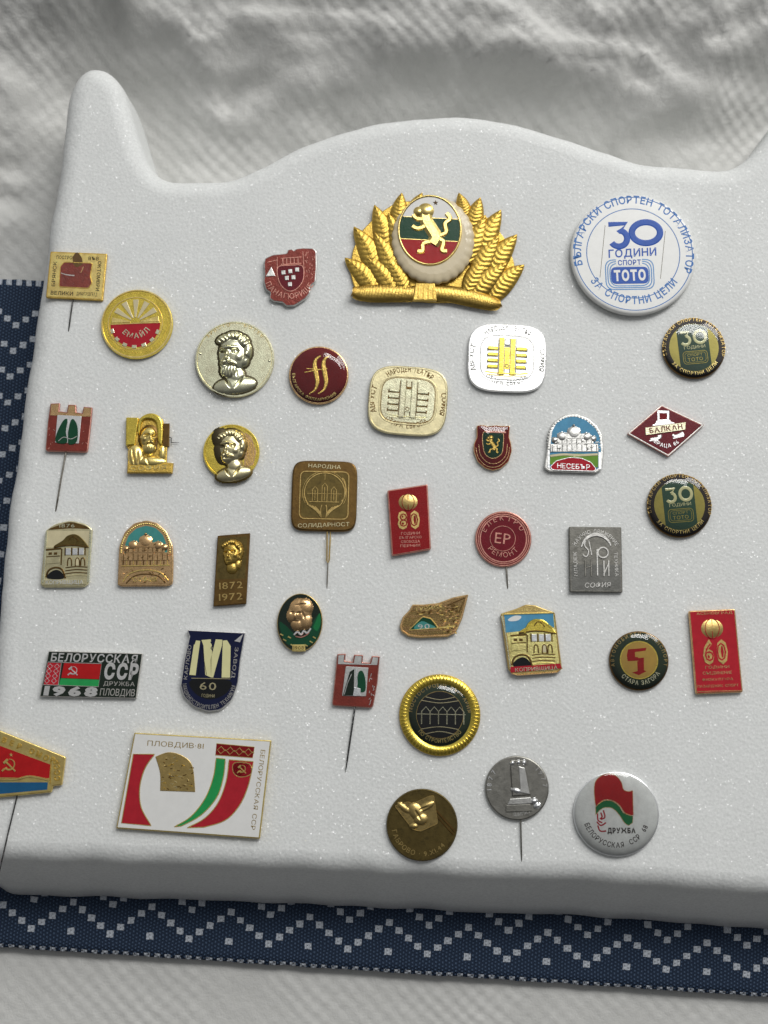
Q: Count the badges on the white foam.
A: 38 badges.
